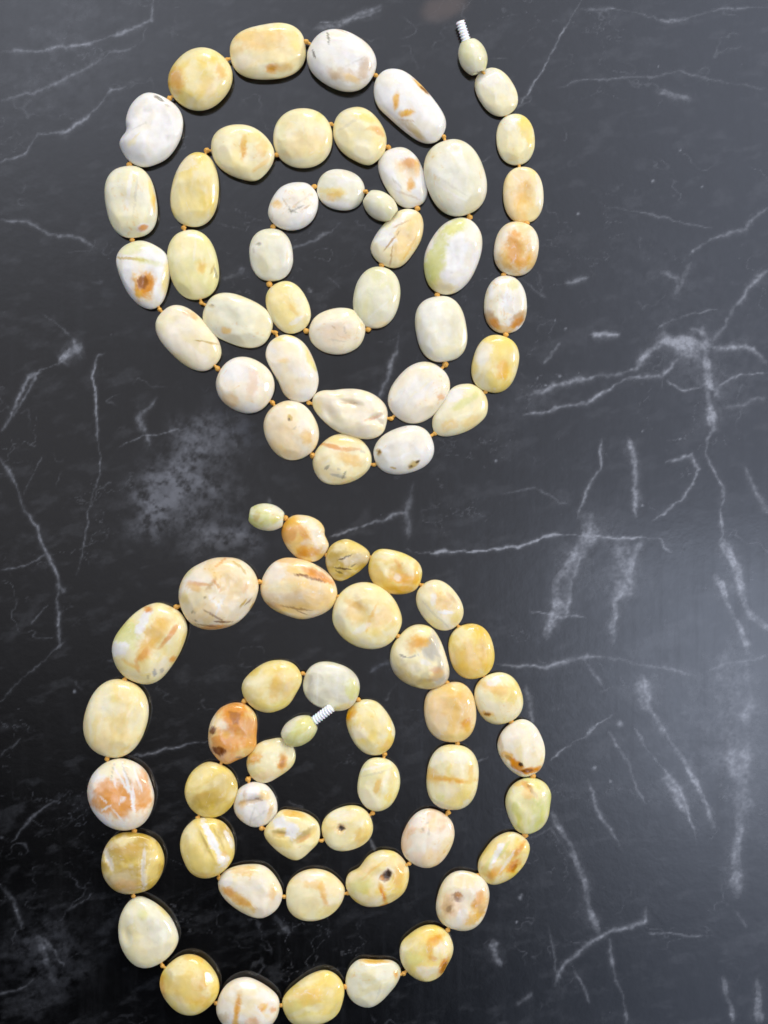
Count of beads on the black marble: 84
